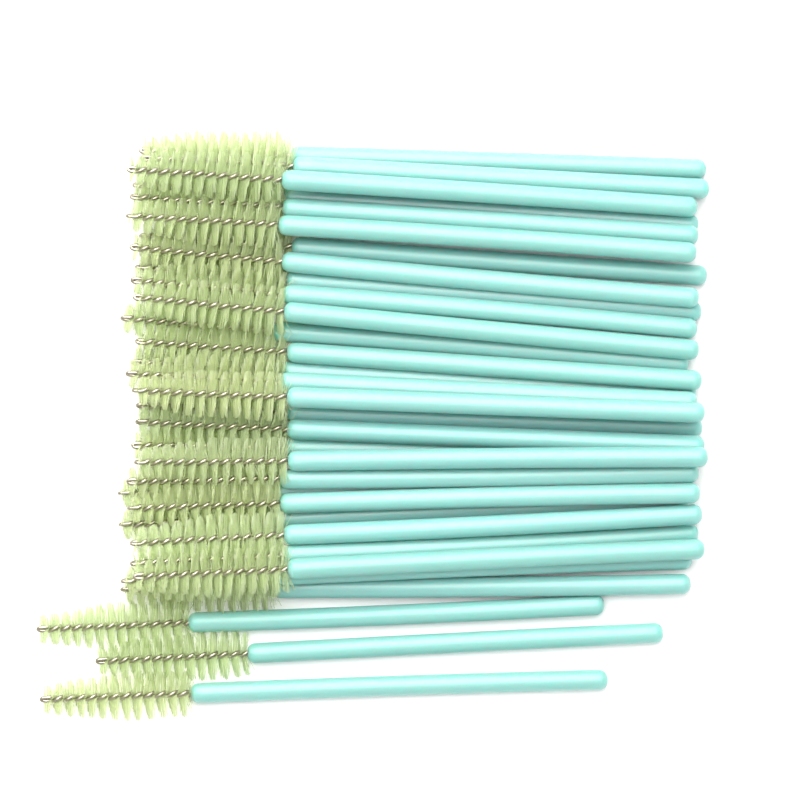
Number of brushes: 32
